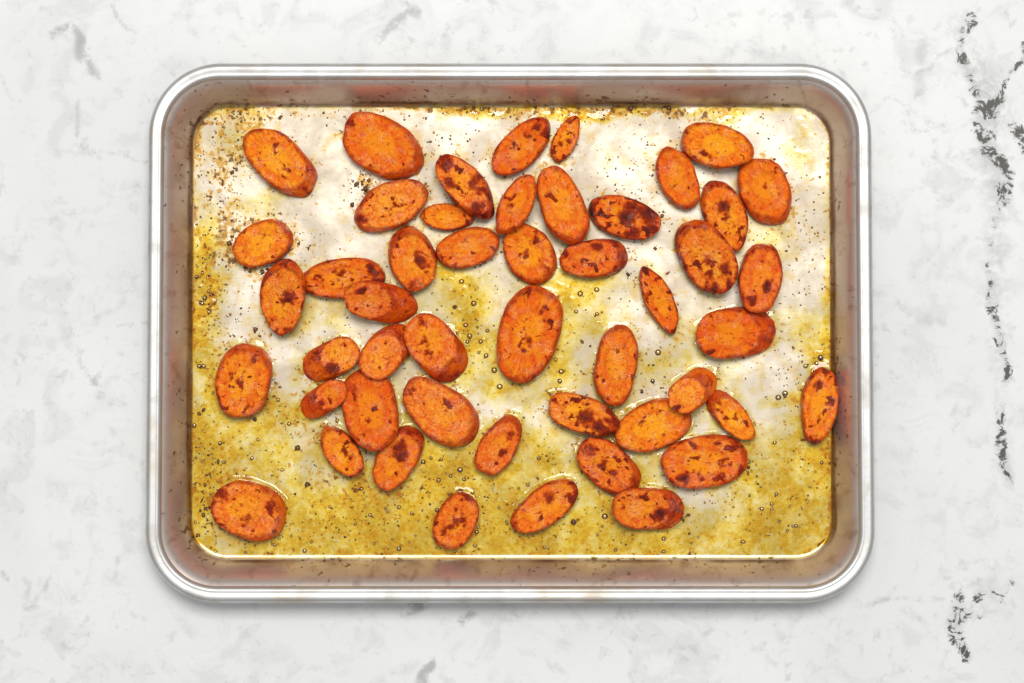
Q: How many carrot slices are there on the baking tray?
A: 49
